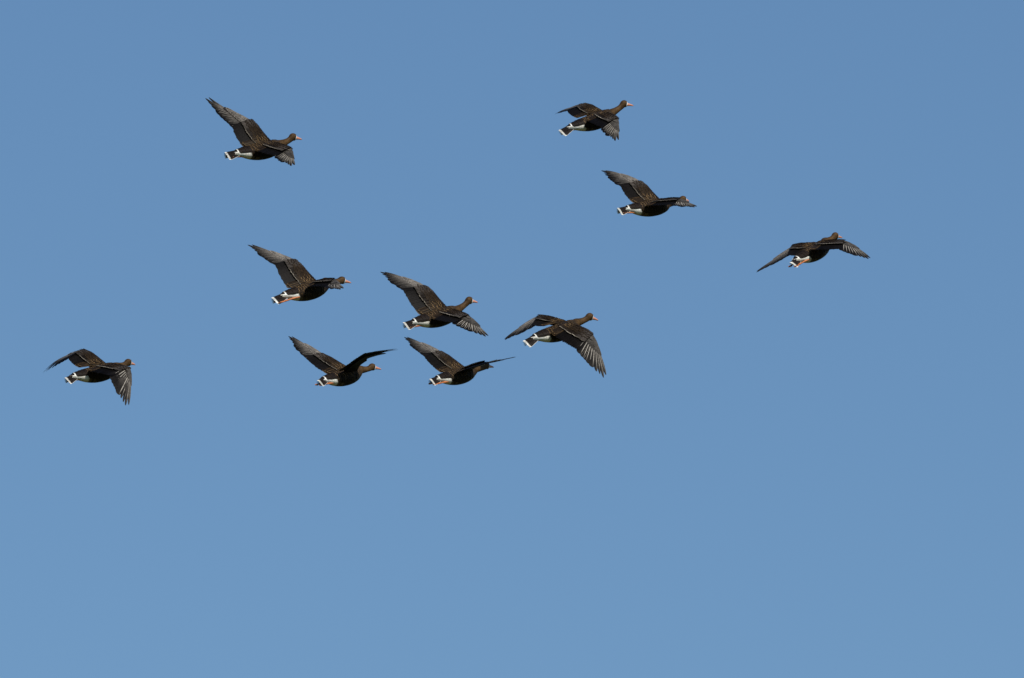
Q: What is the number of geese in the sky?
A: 10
